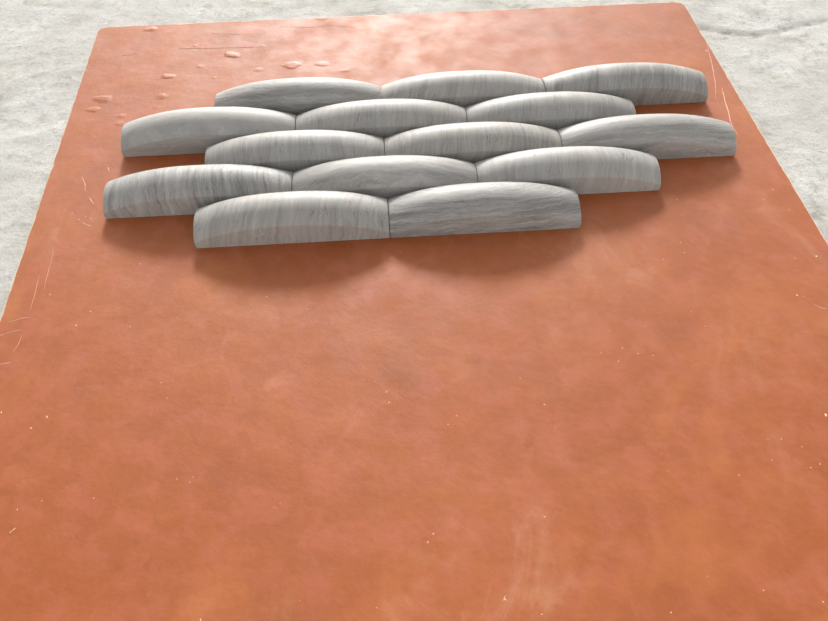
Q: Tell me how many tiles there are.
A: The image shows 14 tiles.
